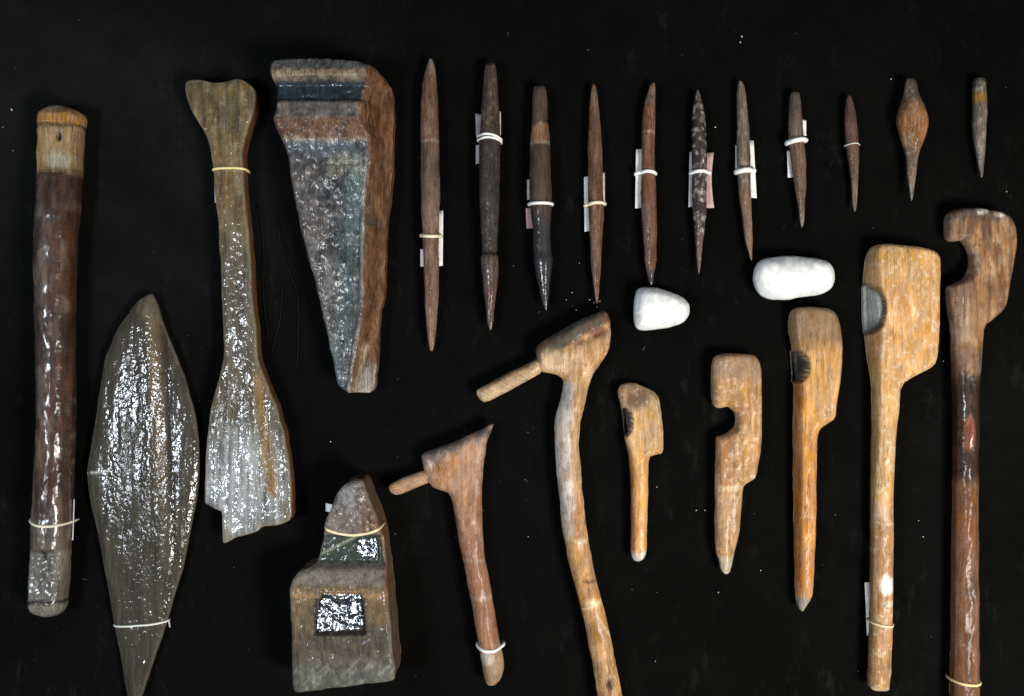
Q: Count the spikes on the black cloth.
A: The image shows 11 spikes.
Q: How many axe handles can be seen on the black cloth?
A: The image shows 5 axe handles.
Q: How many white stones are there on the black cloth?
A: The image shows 2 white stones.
